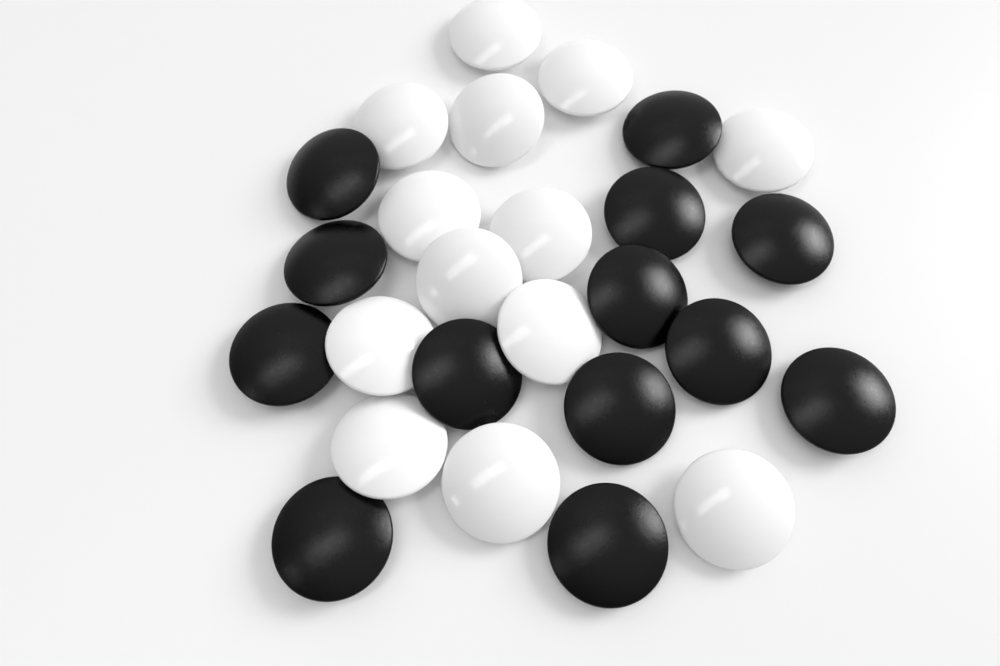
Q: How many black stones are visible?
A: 13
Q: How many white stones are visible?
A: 13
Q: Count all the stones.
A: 26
